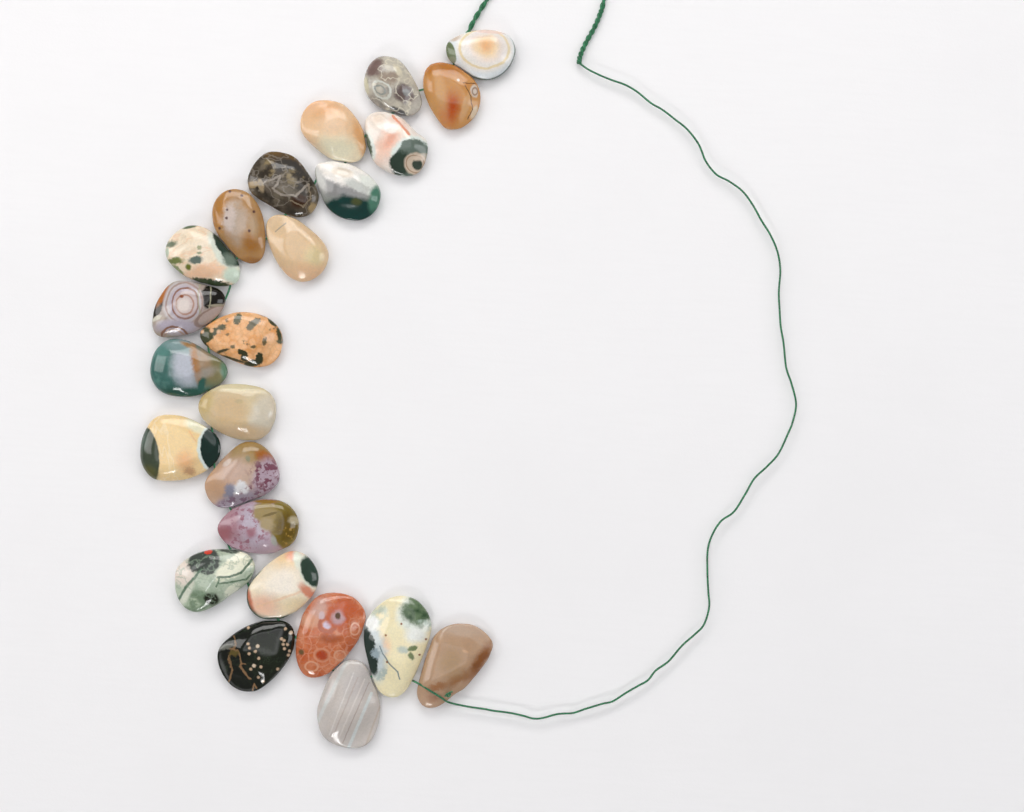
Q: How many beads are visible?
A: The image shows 24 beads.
